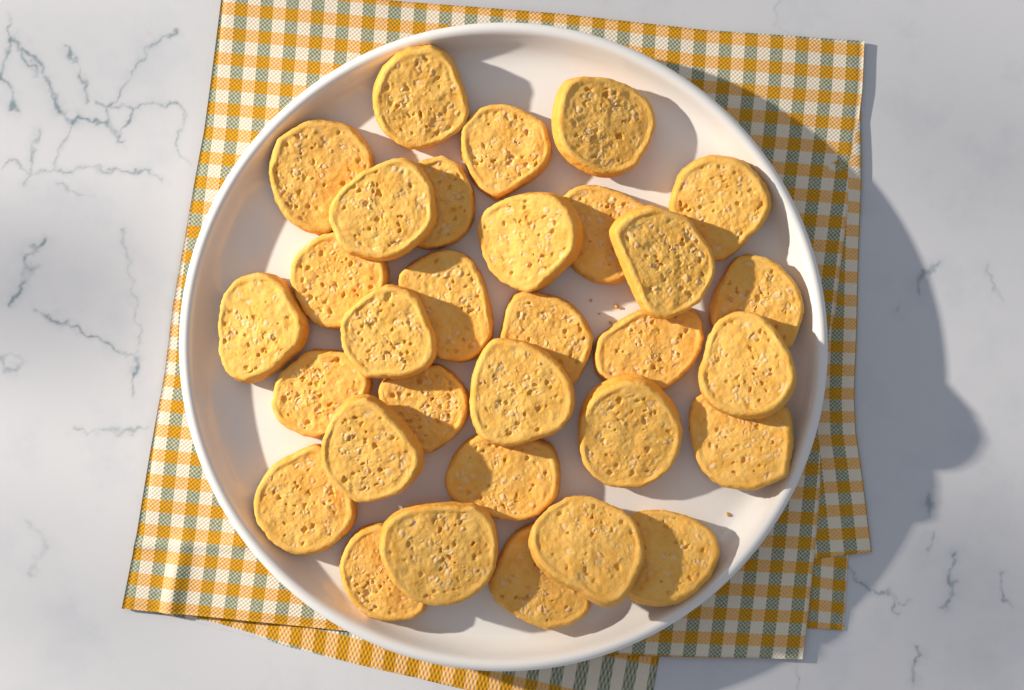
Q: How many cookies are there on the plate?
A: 31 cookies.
